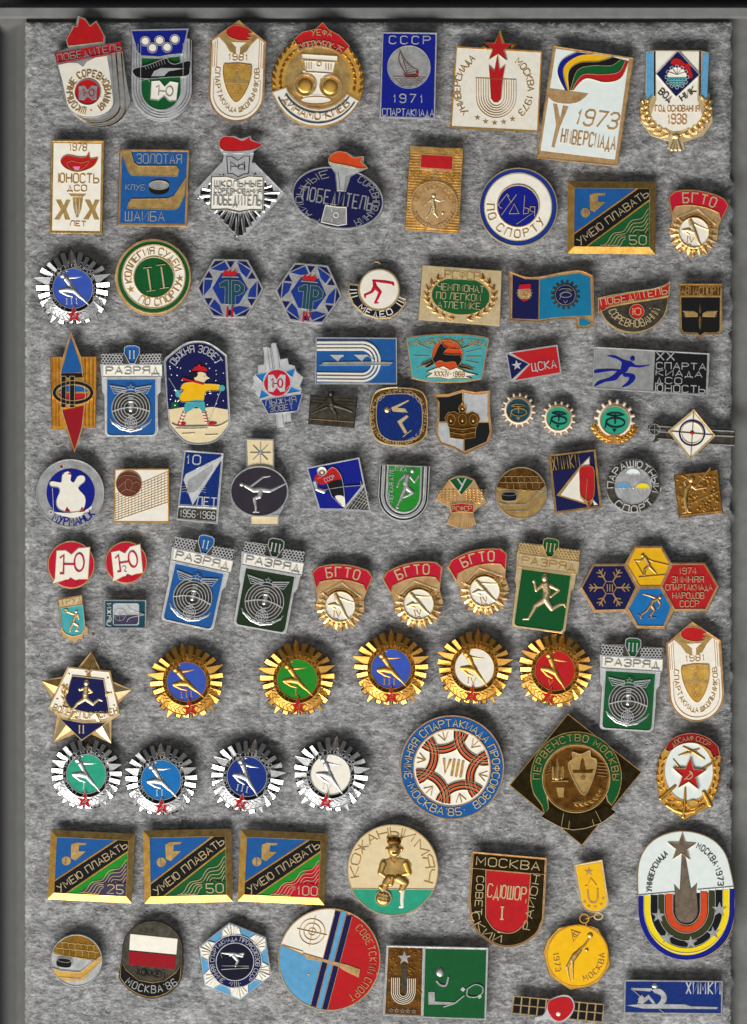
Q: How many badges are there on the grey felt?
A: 91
